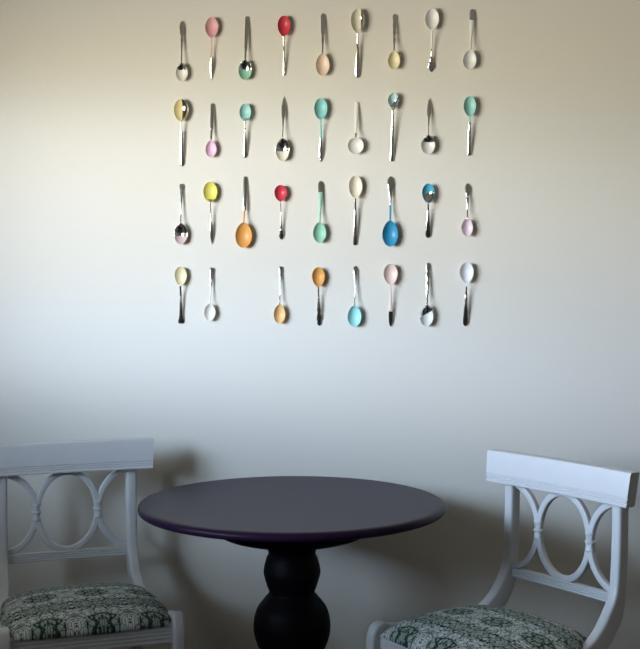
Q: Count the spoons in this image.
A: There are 35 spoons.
